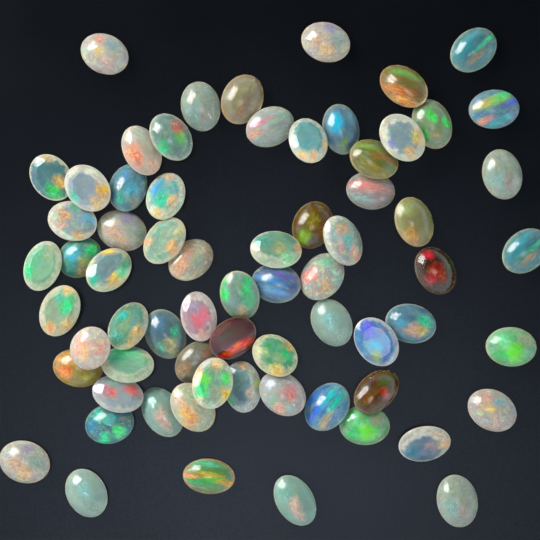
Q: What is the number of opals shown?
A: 68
